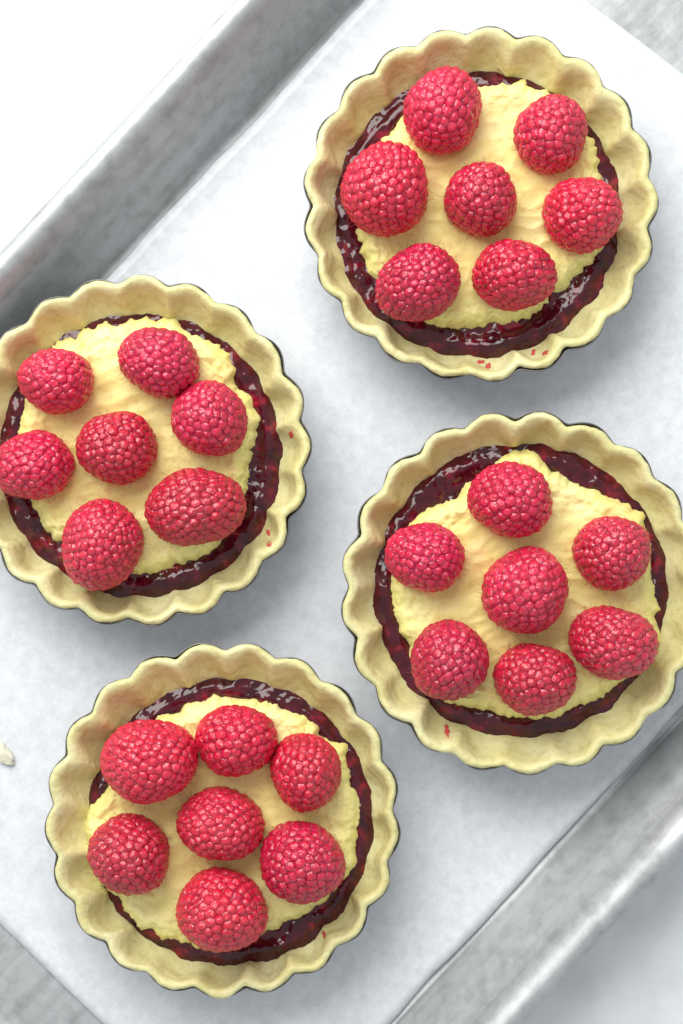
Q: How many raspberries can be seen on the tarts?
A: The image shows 28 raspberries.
